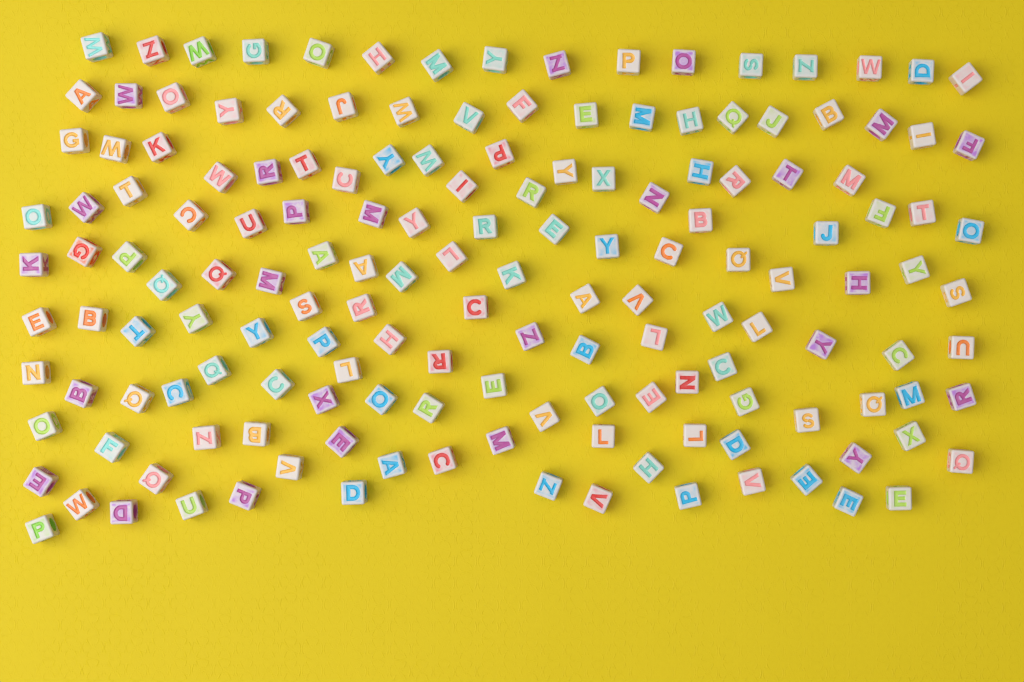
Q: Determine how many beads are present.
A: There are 159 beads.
